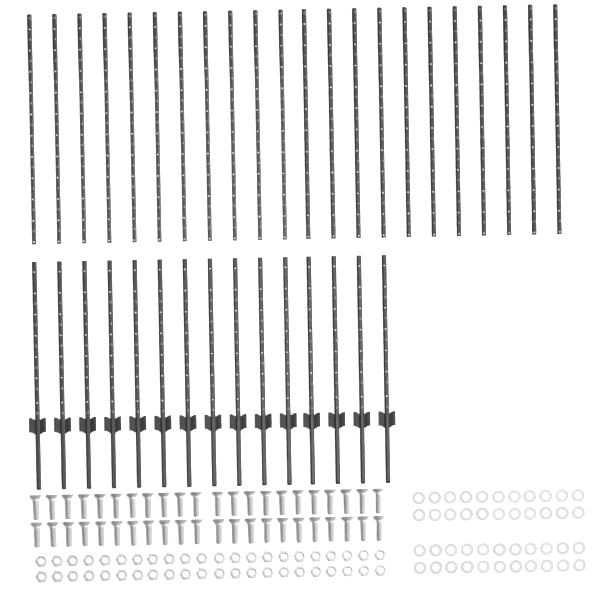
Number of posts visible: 37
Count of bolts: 44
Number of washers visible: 44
